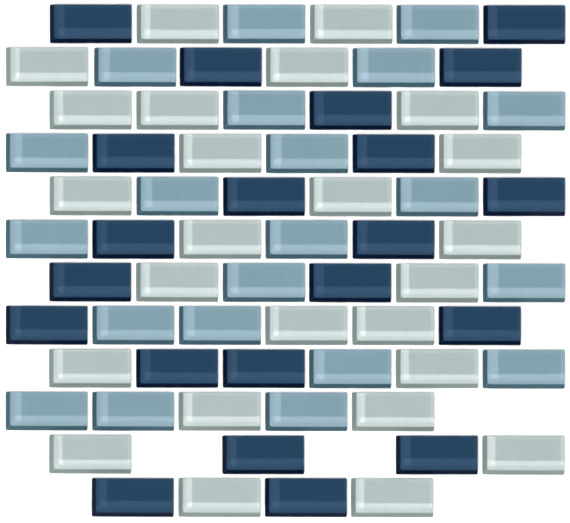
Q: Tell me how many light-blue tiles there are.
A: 21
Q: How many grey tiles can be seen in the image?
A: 25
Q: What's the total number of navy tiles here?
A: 21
